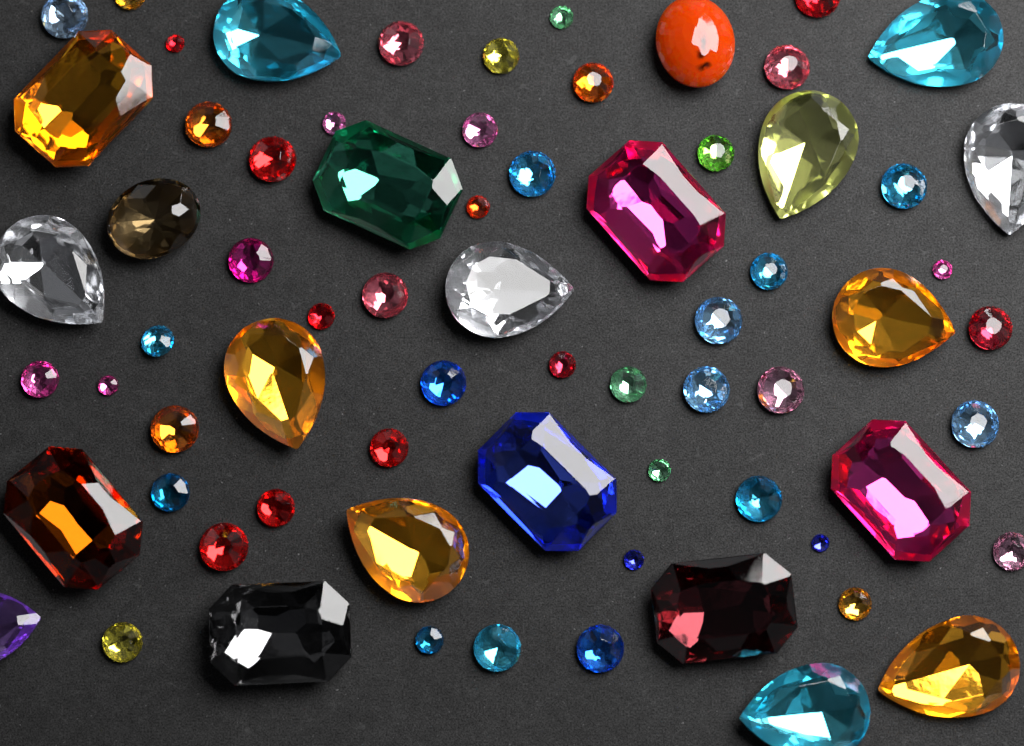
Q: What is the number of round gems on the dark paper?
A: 48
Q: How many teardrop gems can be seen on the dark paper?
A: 12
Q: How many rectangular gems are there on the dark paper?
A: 8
